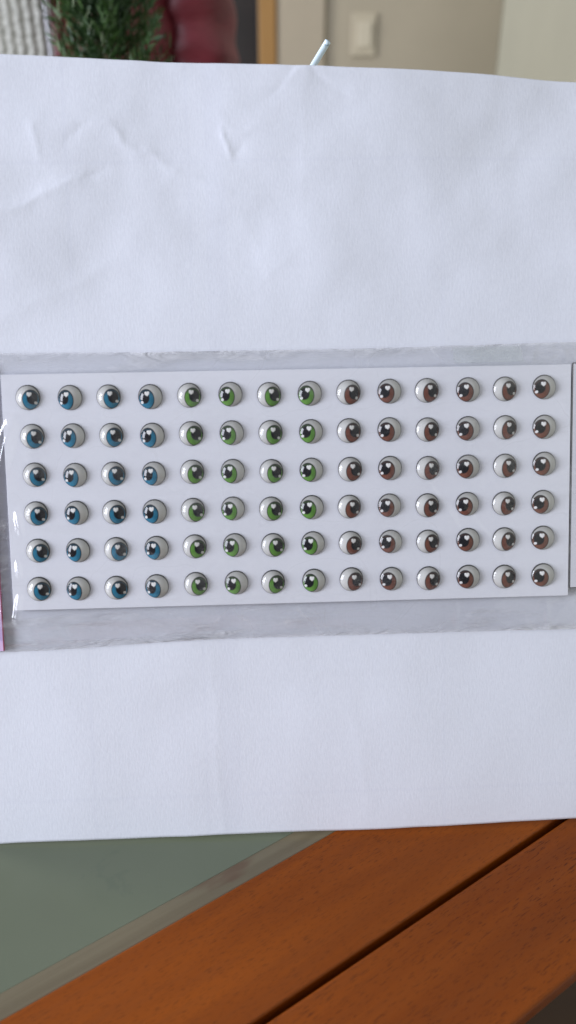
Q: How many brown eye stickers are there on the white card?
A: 36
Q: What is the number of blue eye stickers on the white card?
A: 24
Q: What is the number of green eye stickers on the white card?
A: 24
